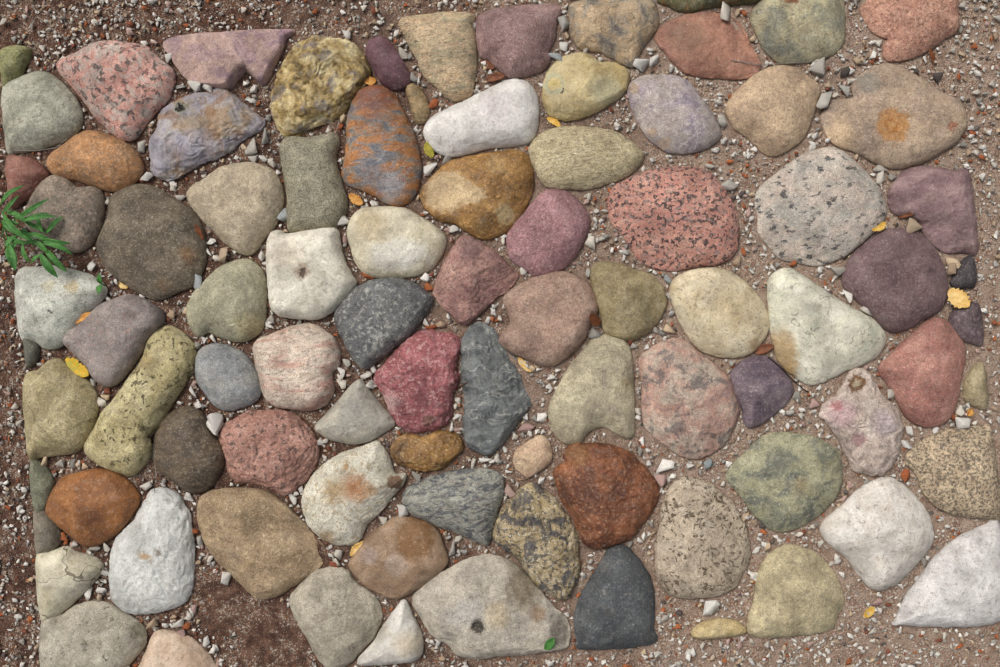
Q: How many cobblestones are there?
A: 89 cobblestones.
